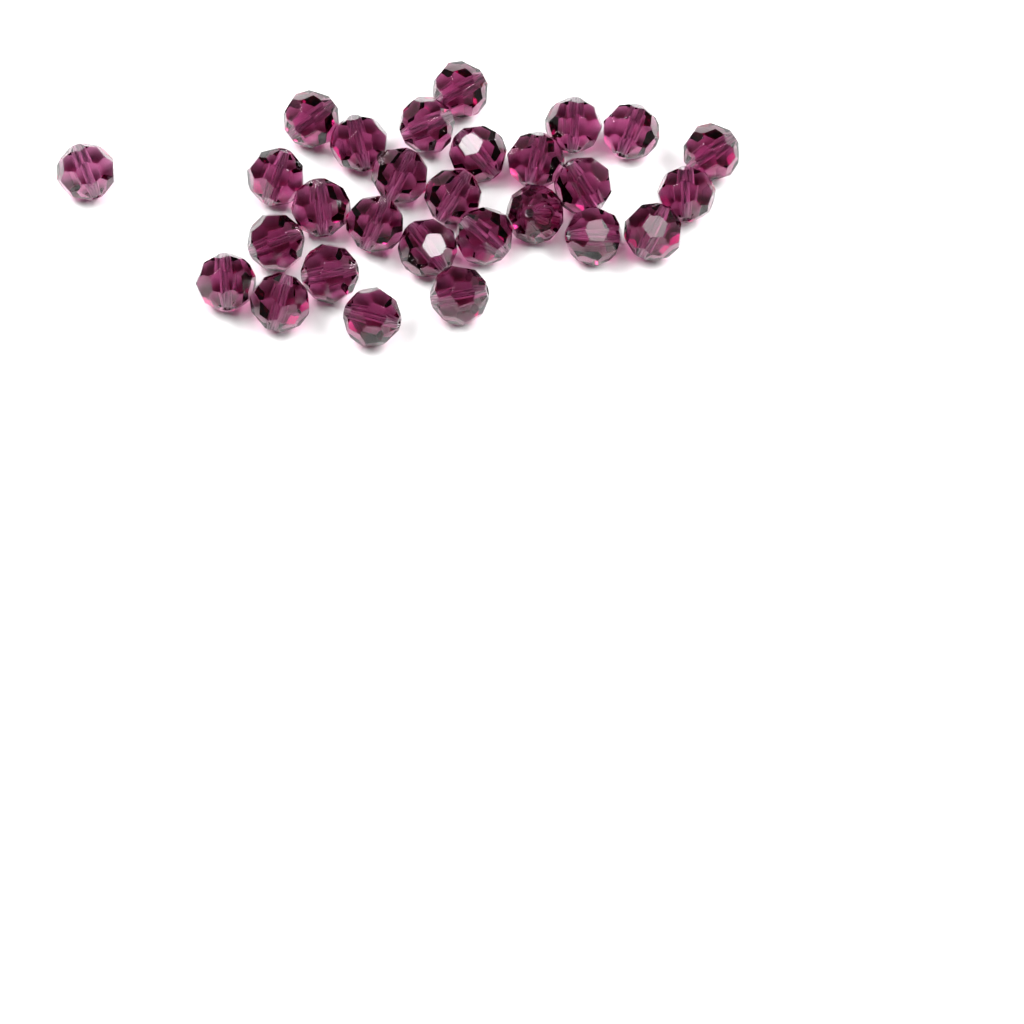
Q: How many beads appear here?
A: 28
